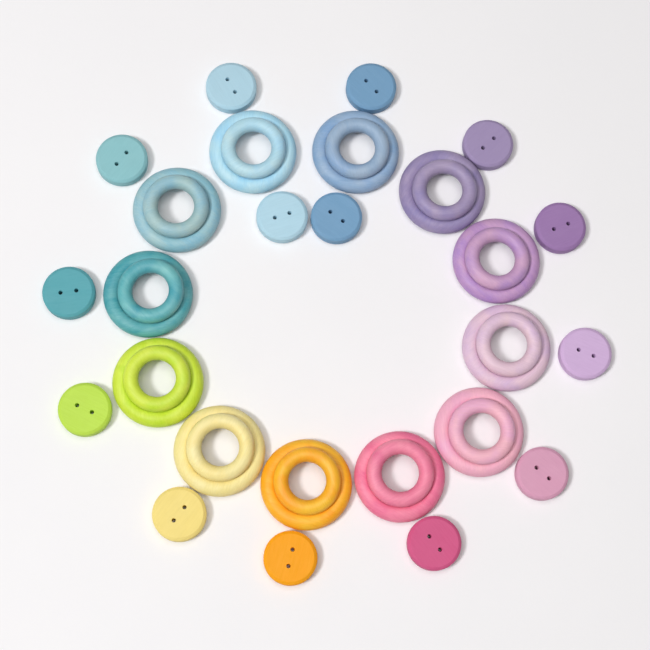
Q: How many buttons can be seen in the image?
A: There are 14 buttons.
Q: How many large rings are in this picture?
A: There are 12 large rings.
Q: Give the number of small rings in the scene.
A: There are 12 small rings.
